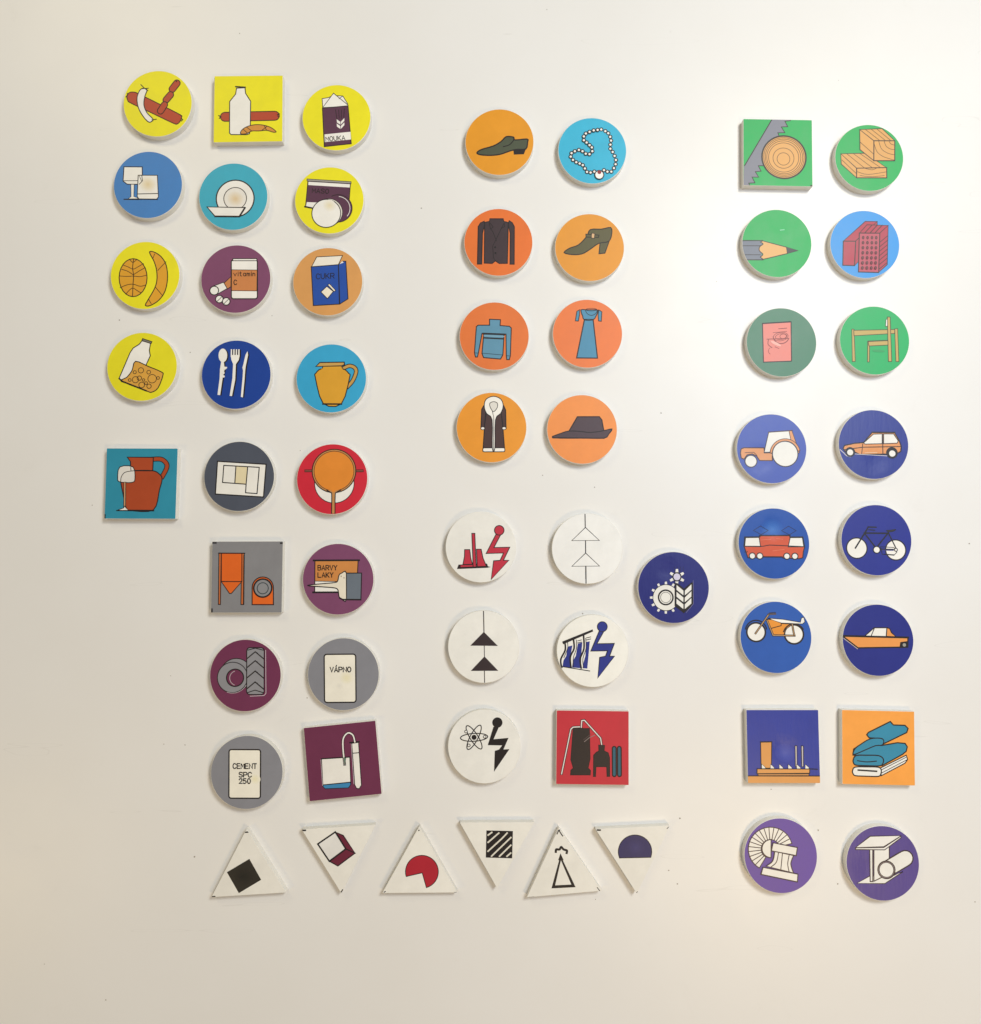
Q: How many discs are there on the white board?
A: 44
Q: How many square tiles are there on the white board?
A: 8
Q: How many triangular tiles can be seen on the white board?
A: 6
